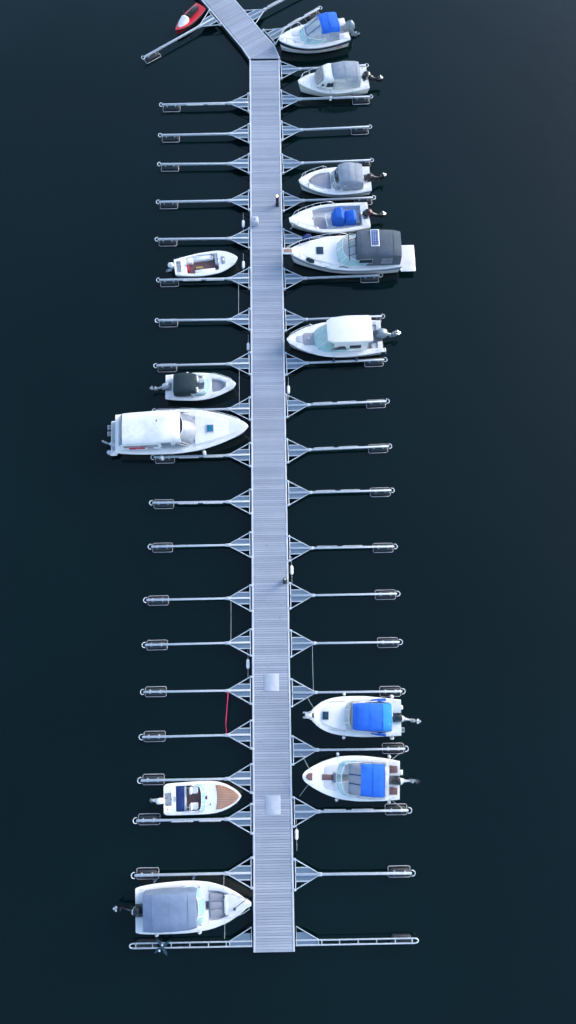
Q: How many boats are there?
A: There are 13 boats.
